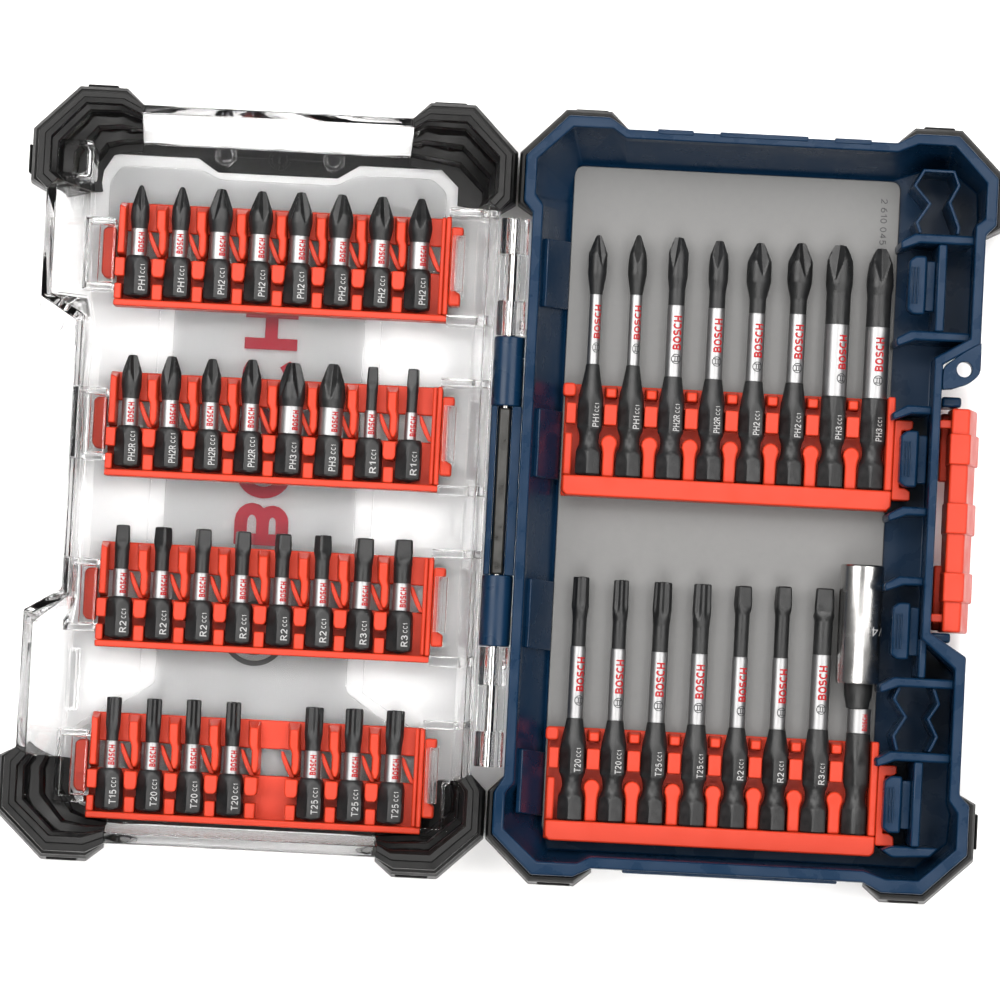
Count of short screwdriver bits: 31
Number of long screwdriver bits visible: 15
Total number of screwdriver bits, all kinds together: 46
